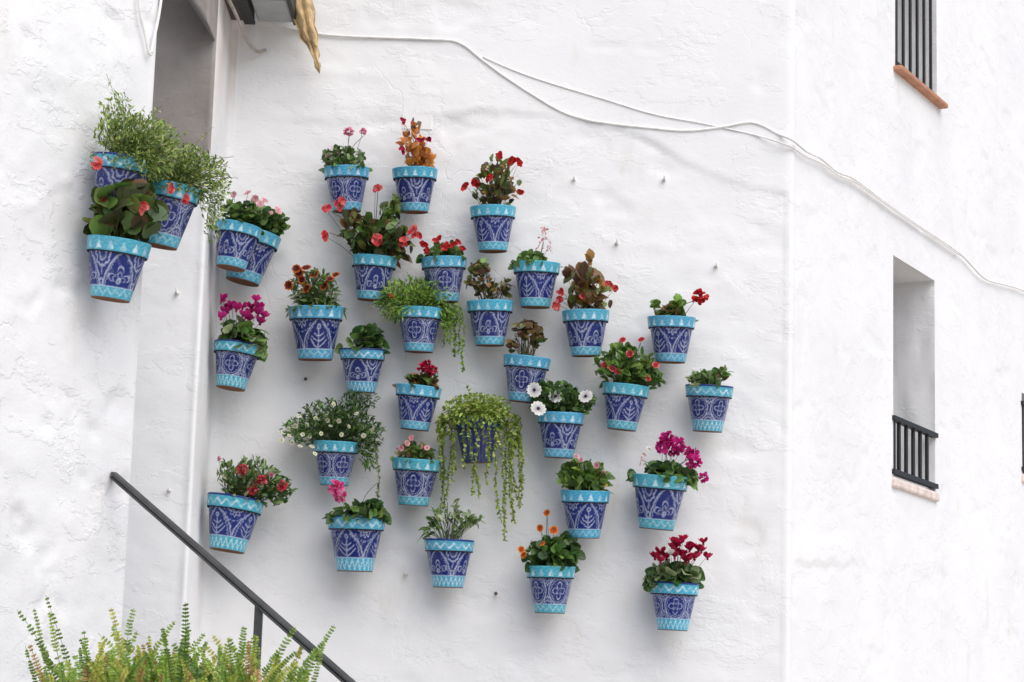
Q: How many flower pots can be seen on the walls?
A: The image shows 33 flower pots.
